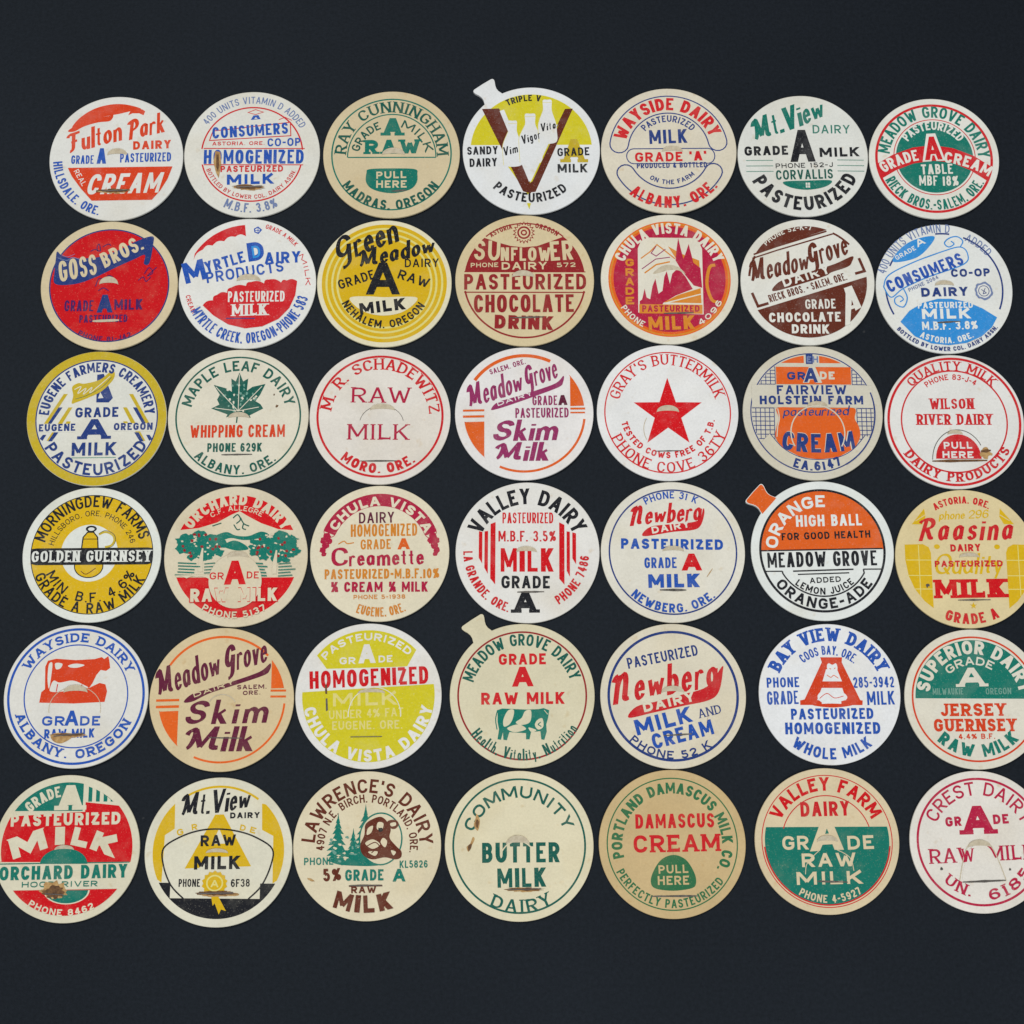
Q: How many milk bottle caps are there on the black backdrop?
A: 42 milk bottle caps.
